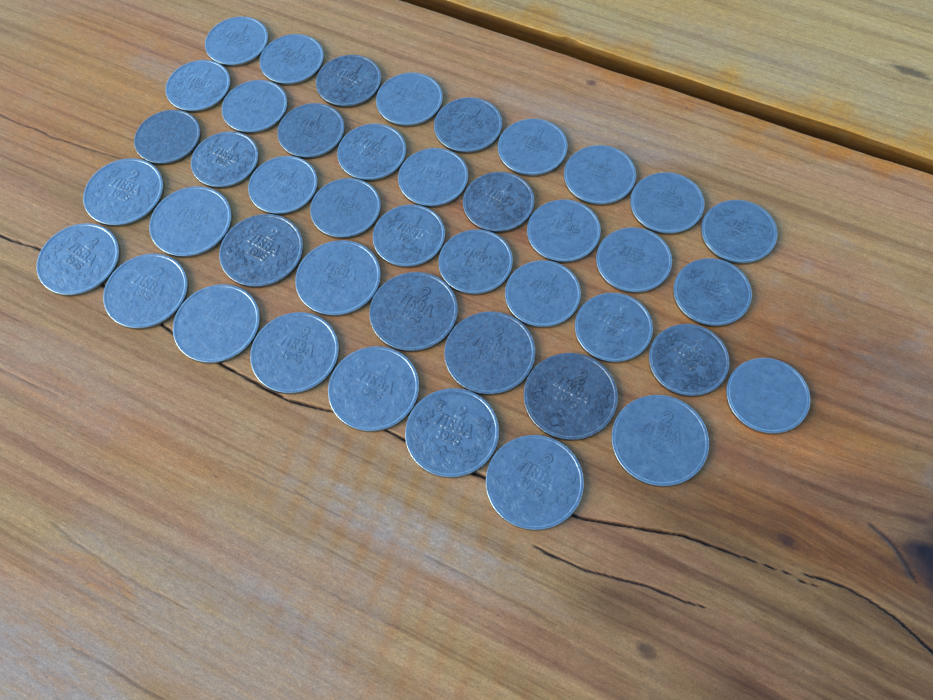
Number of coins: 43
